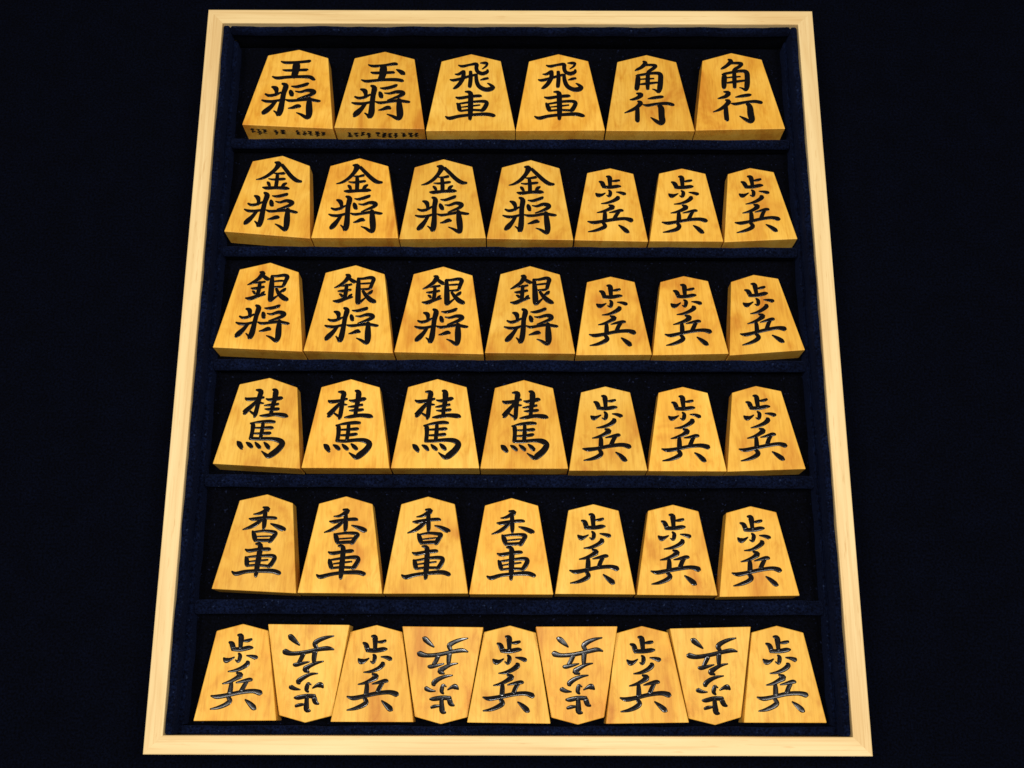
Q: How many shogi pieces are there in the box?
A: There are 43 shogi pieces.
